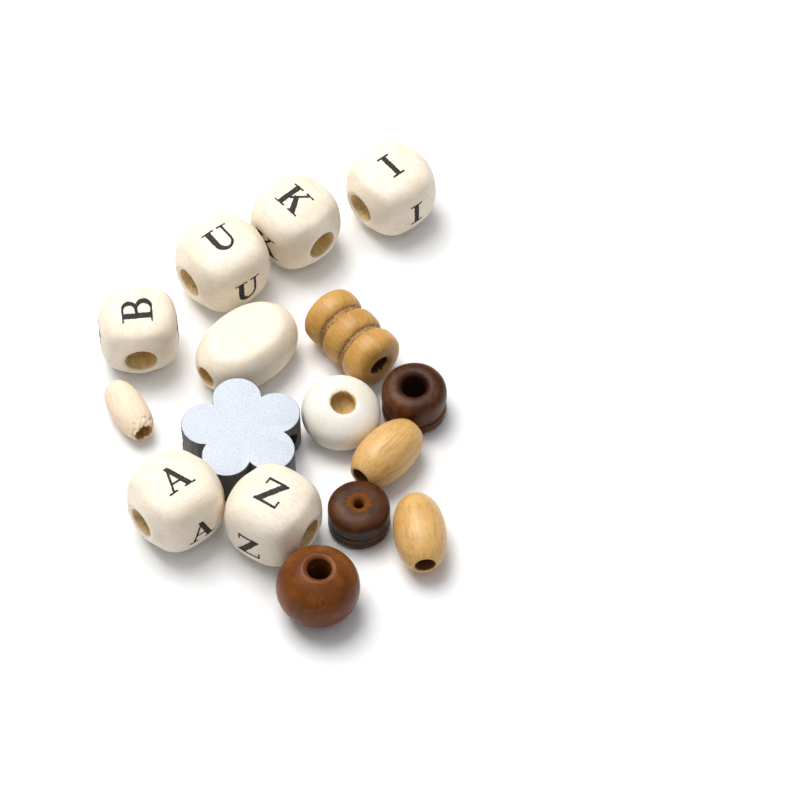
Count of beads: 16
